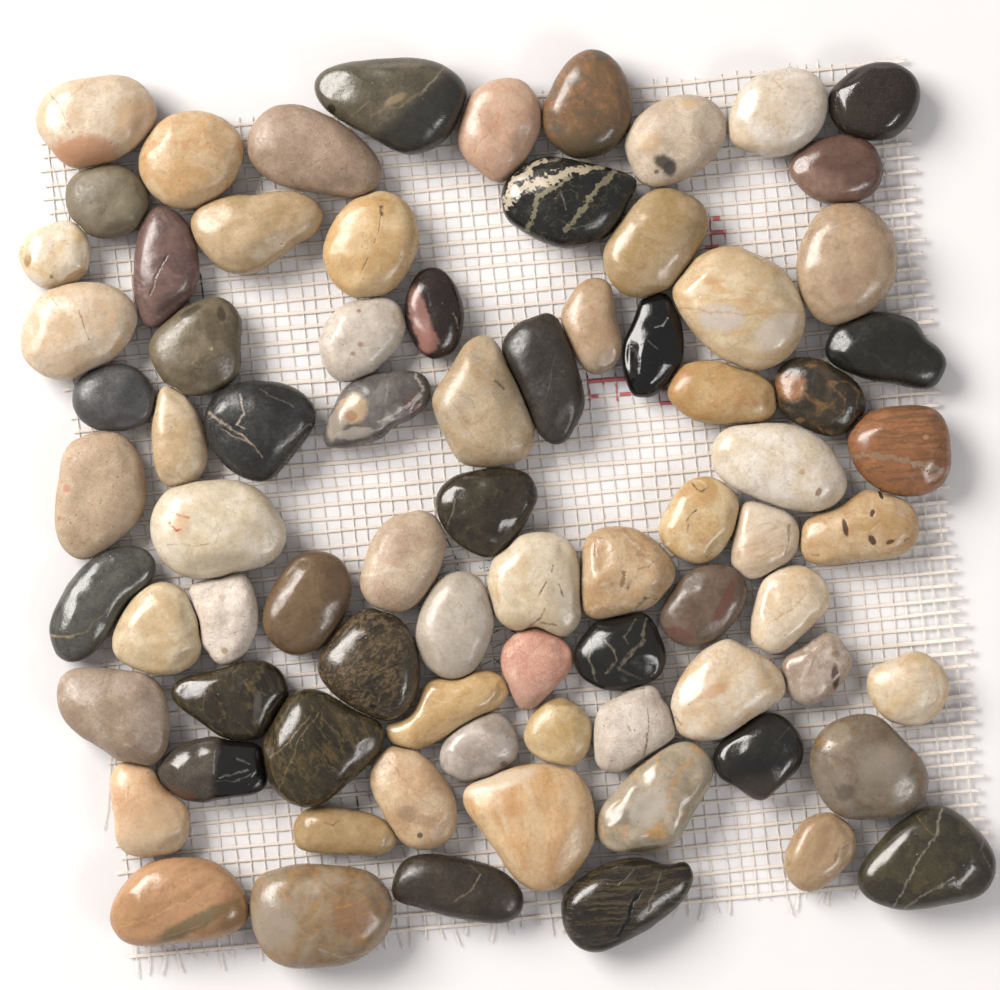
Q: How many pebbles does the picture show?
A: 79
